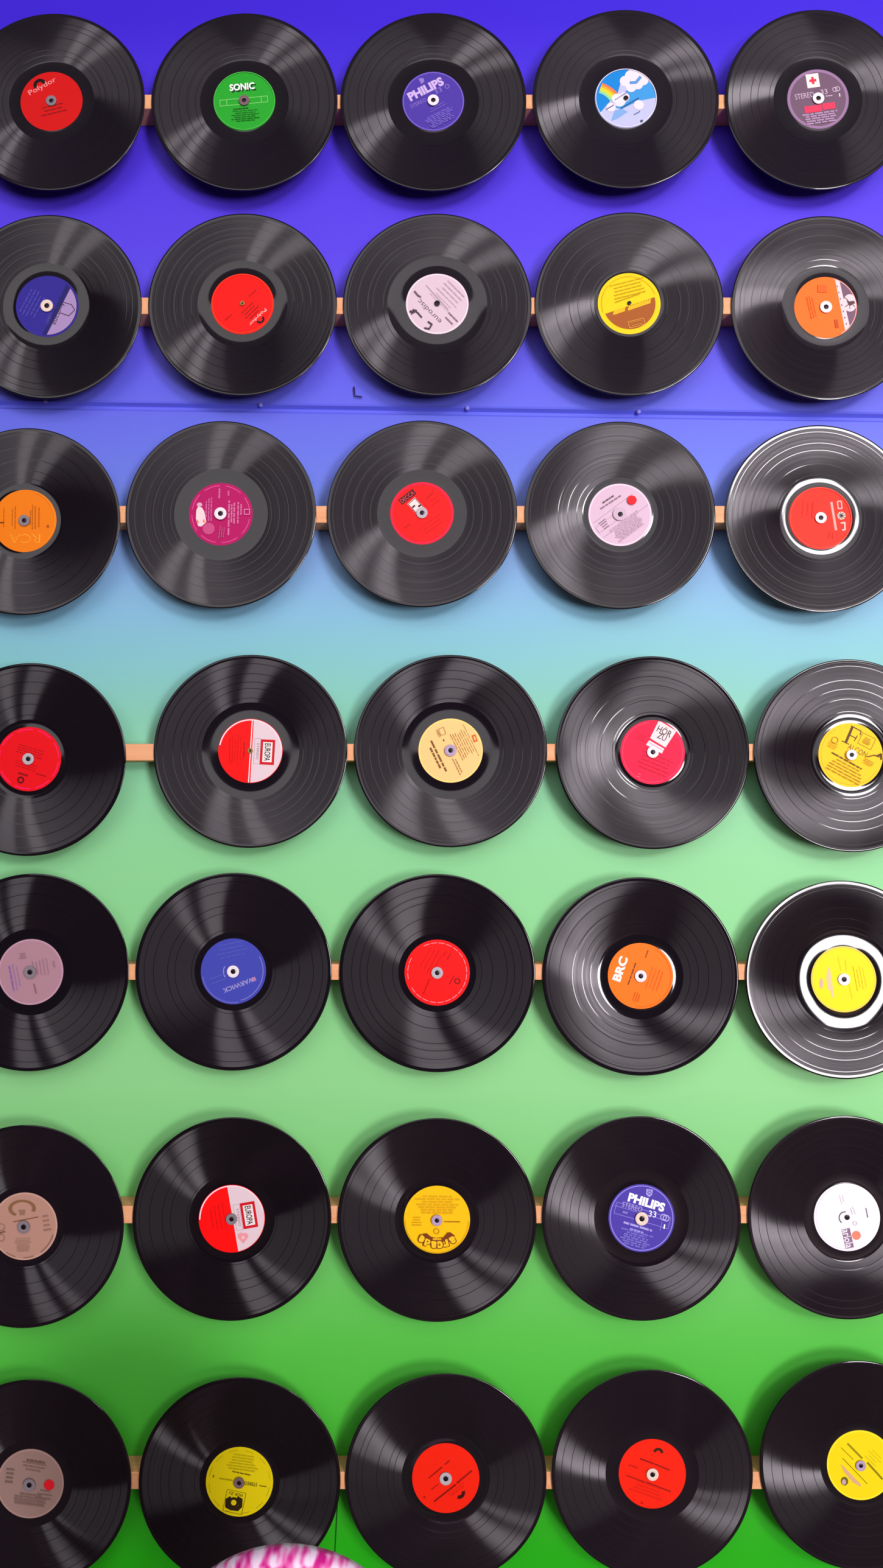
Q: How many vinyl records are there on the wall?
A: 35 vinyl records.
